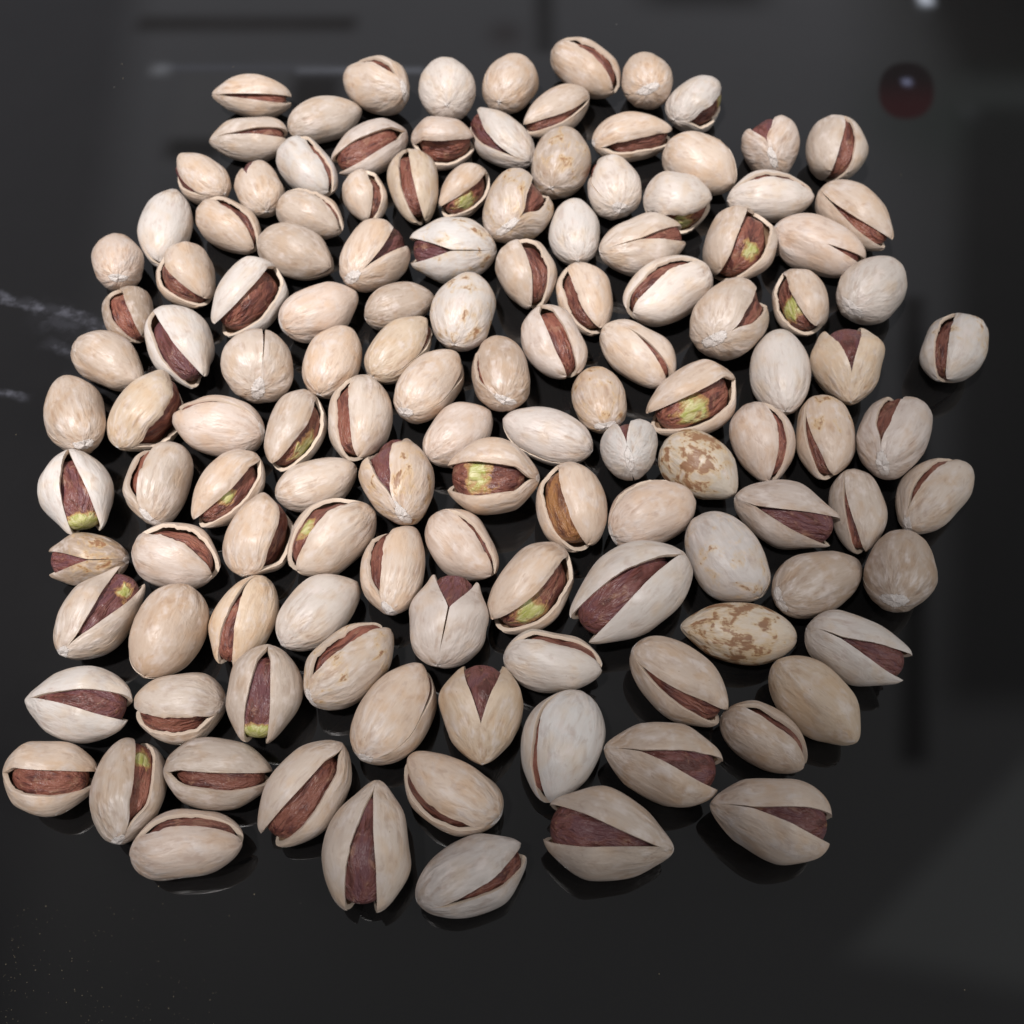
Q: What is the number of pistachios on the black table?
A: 129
